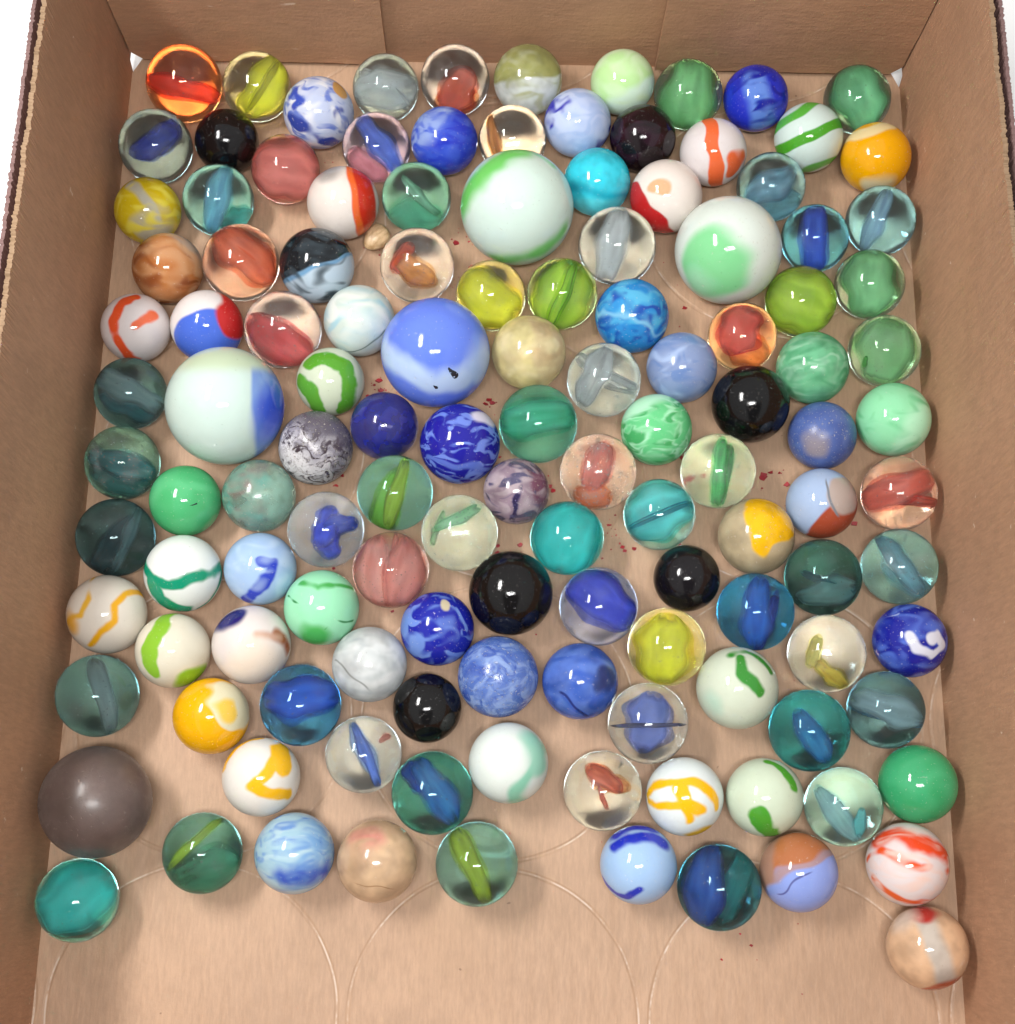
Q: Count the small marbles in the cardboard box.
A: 122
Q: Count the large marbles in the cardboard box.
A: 5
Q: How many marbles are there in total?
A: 127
